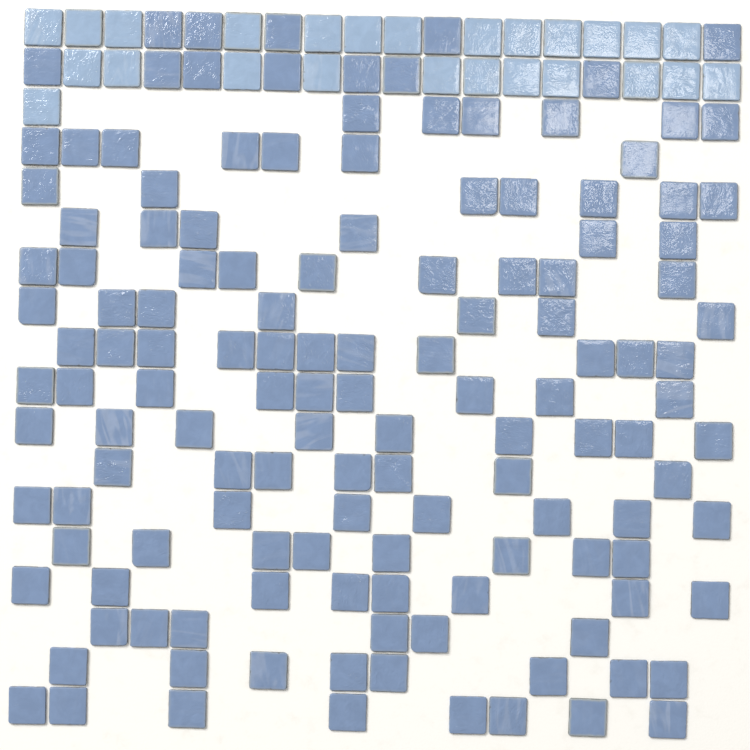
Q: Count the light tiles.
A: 25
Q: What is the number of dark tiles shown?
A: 136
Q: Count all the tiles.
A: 161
